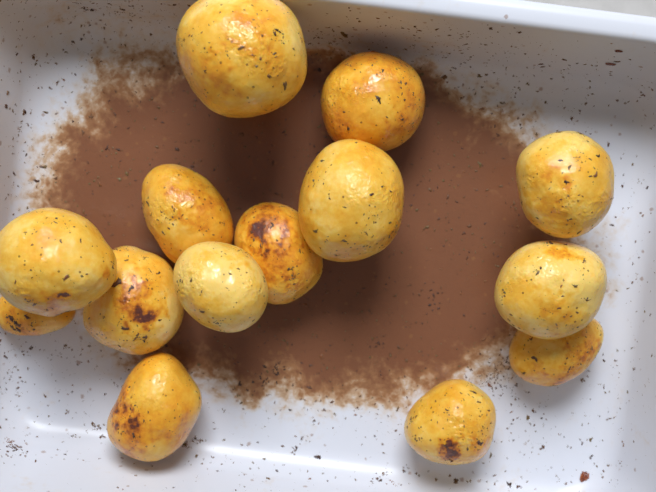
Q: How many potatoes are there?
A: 14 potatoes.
